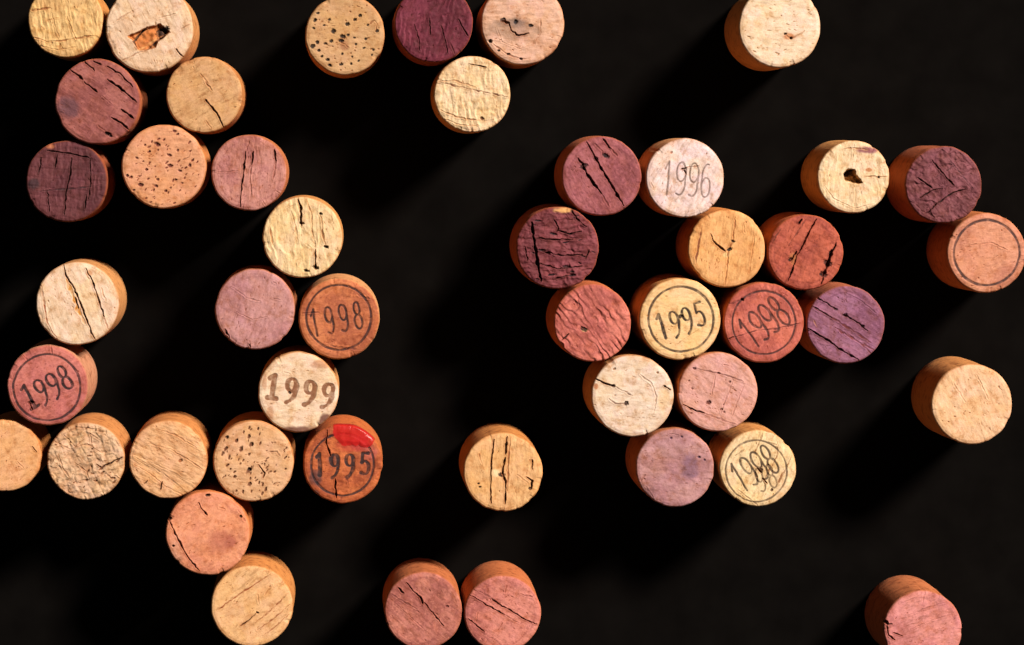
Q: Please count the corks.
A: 46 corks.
